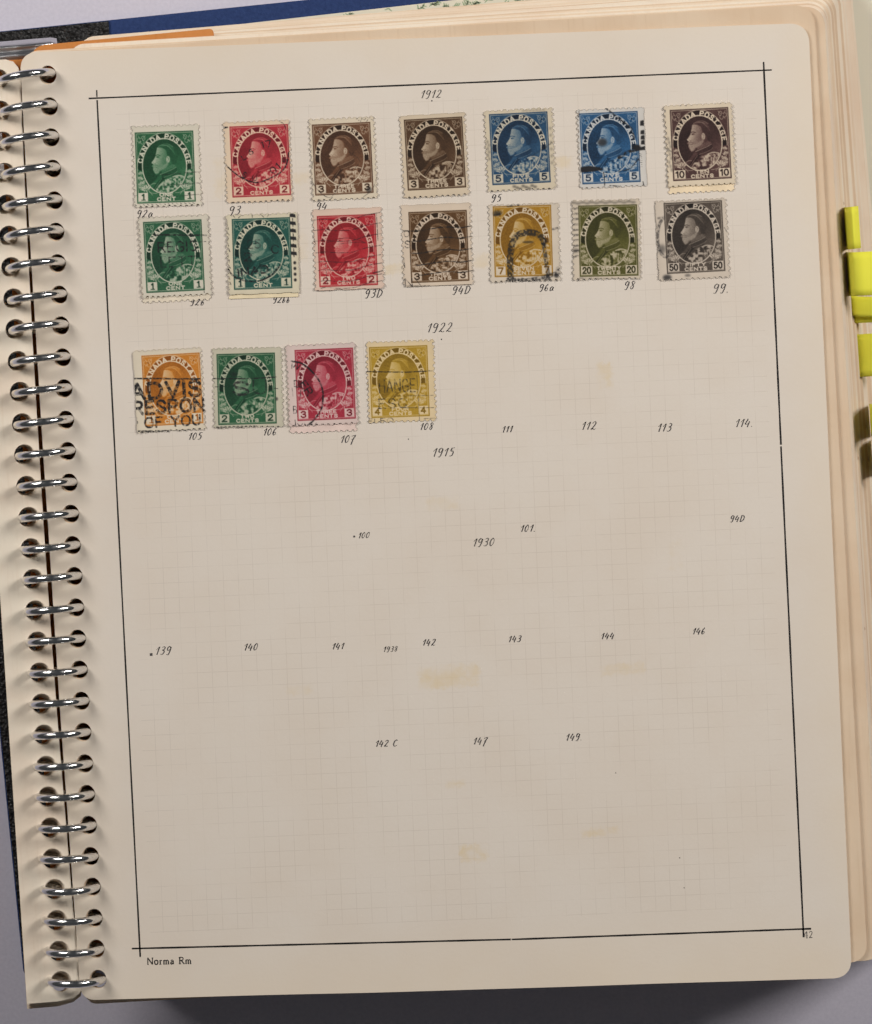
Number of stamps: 18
